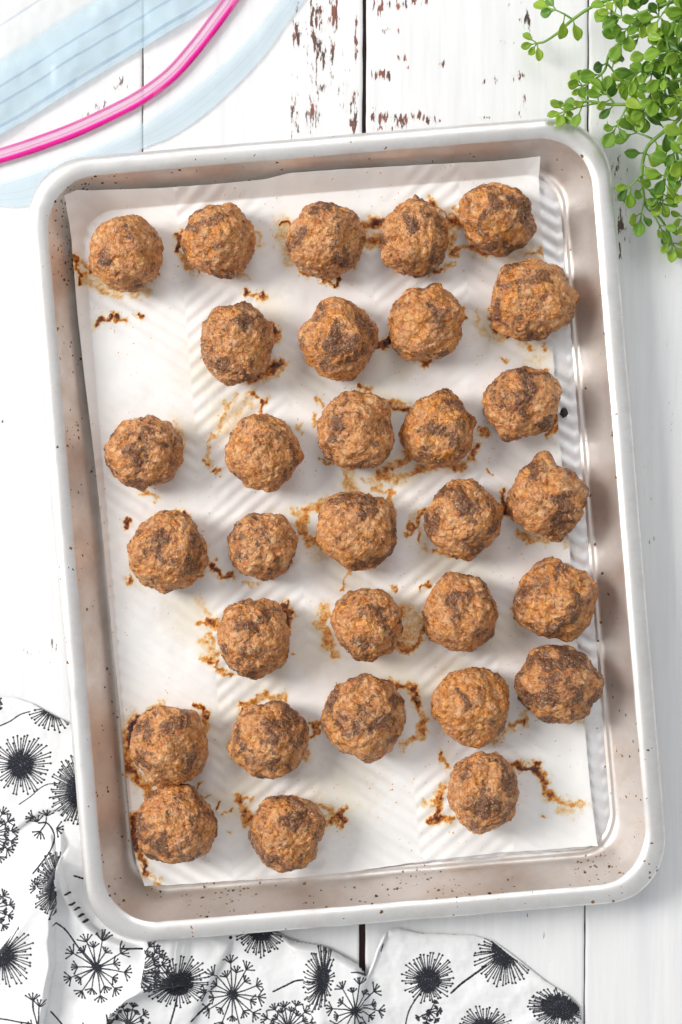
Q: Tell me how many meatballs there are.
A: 31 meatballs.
